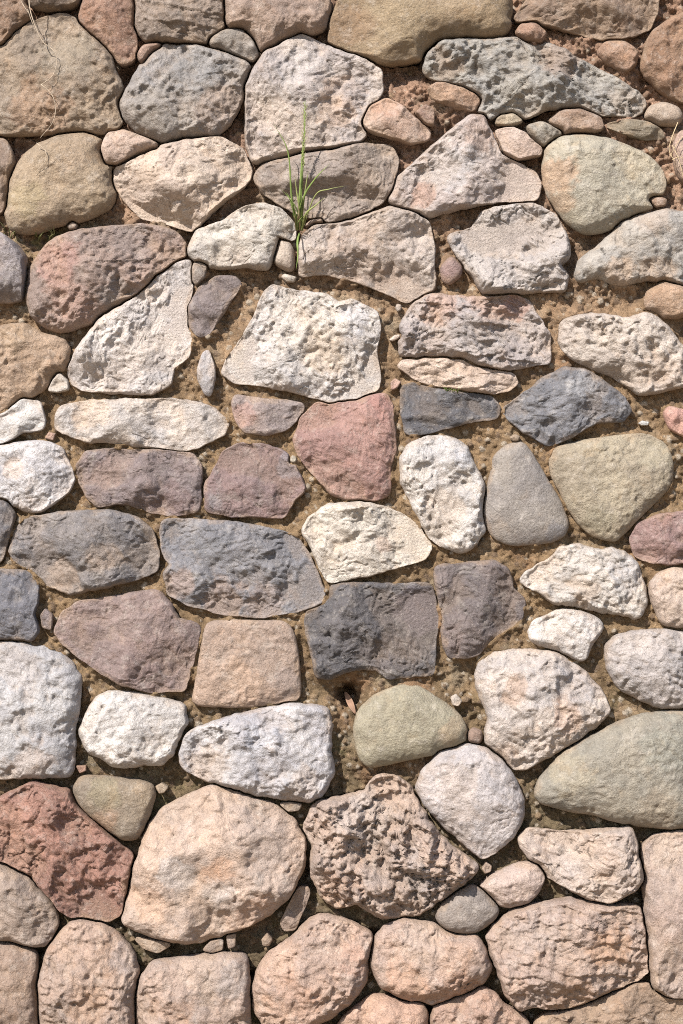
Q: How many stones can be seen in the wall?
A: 127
